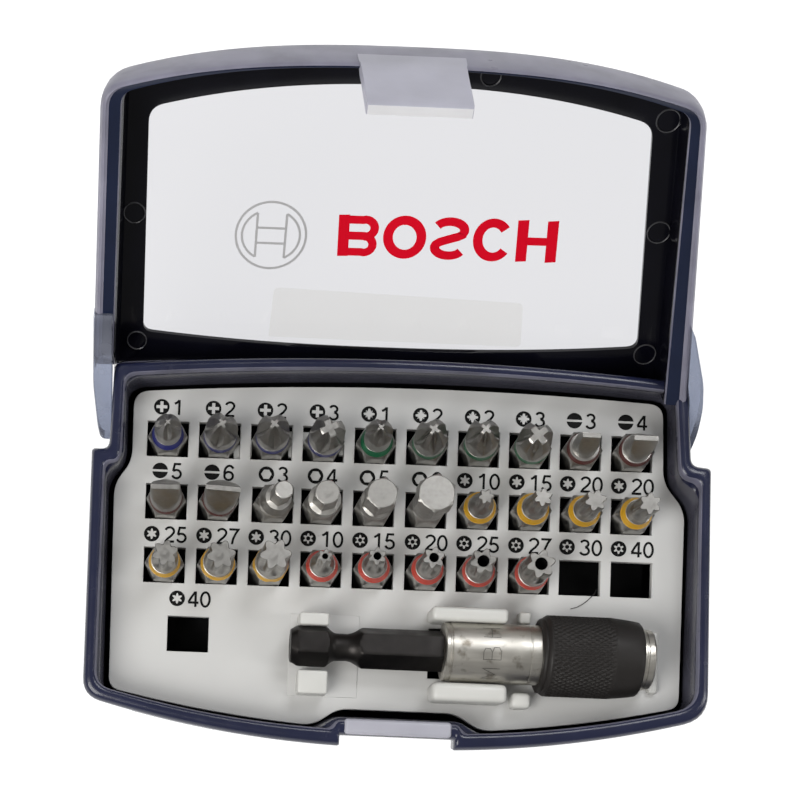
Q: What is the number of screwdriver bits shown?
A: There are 28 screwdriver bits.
